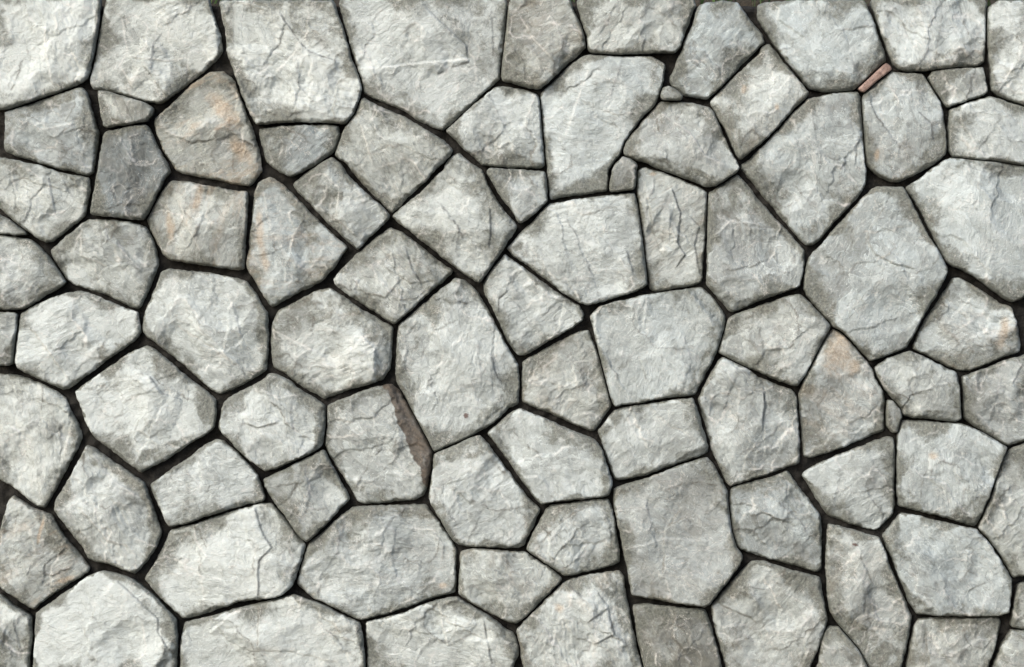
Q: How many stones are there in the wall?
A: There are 90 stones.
